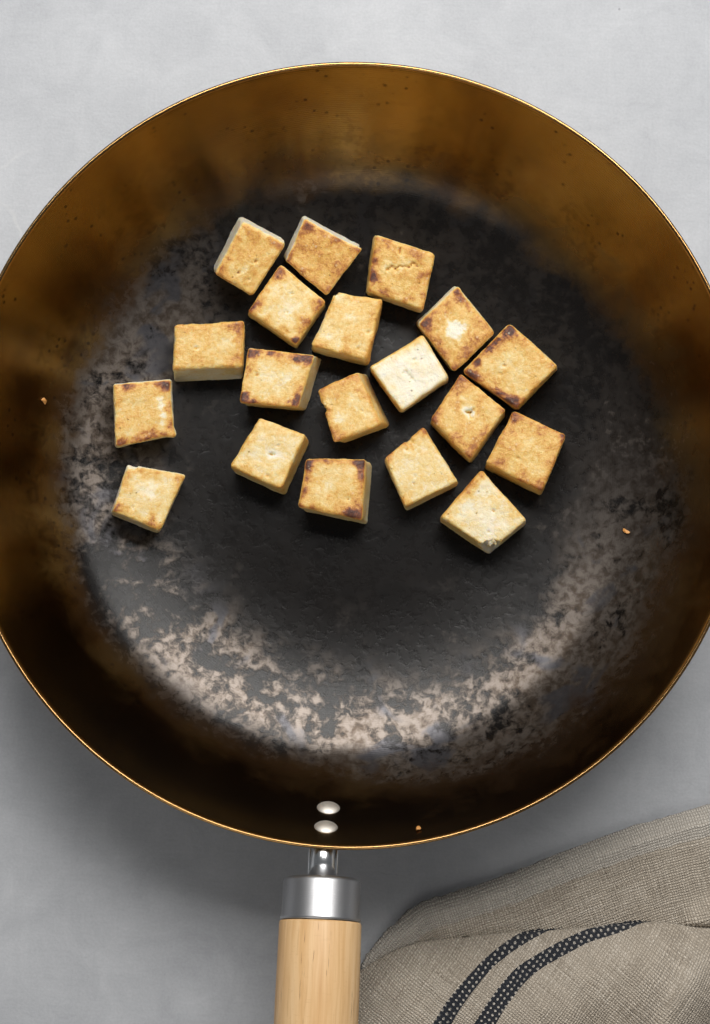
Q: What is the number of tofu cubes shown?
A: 19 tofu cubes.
